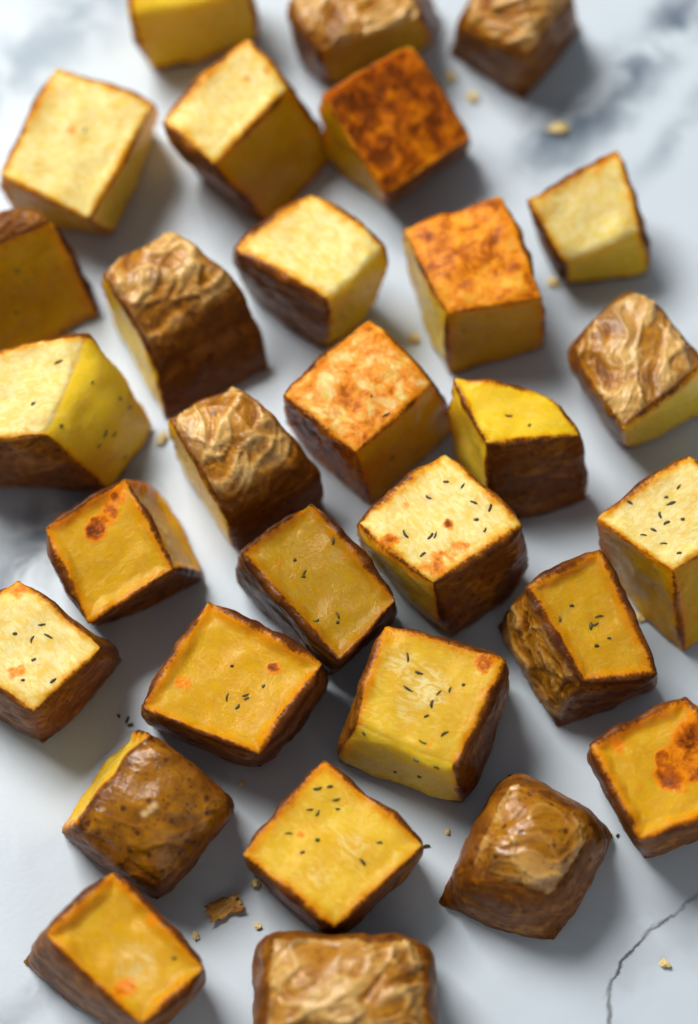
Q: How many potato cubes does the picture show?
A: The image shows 30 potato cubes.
